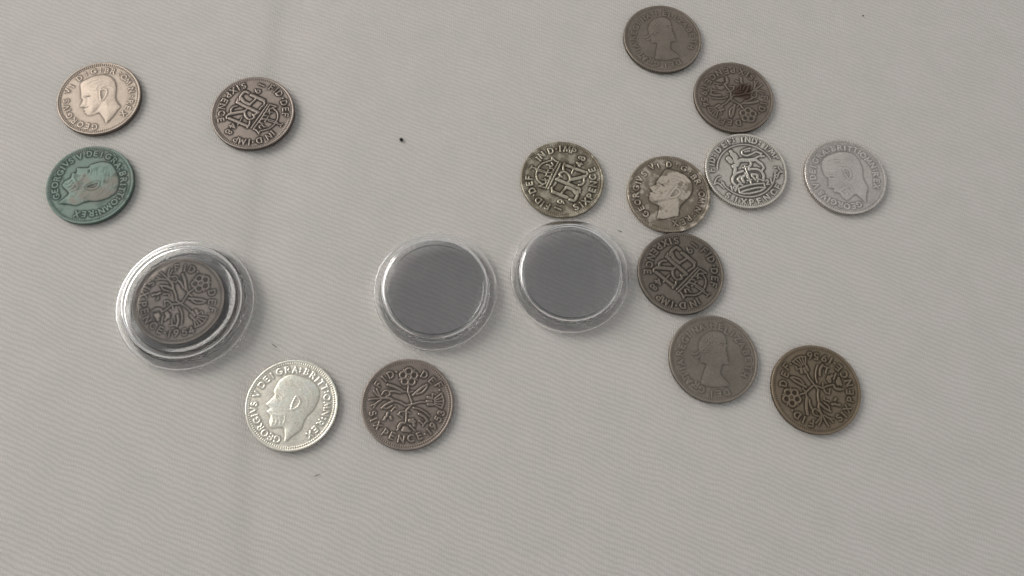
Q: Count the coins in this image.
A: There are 15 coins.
